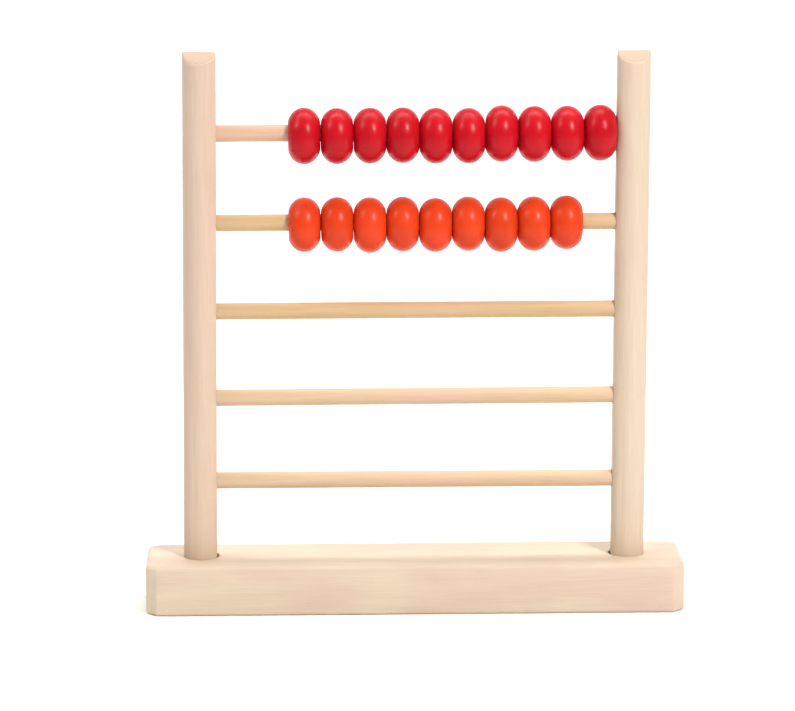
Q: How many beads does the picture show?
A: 19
